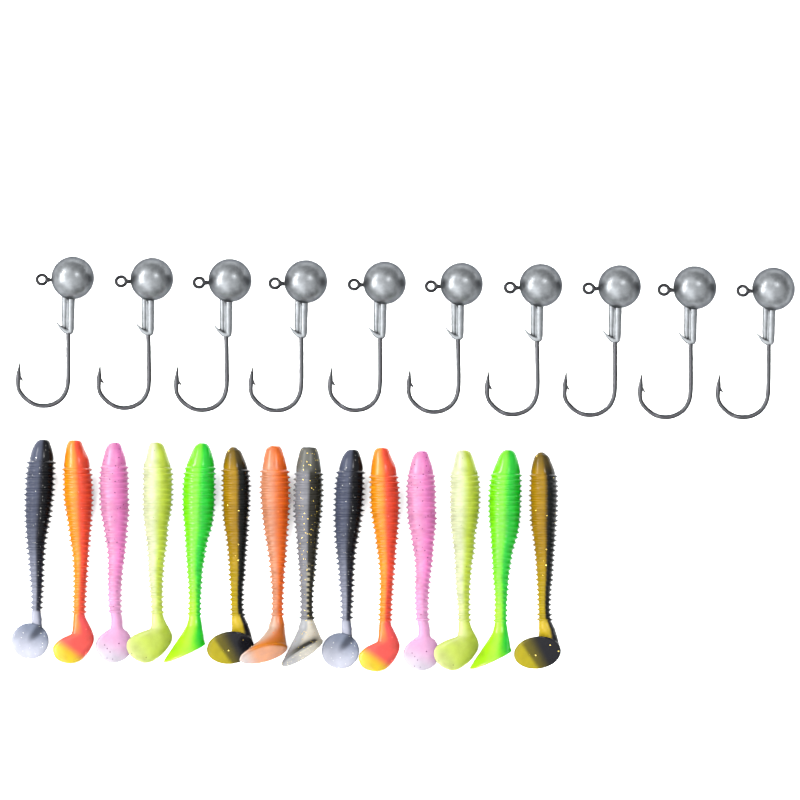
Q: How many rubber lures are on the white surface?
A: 14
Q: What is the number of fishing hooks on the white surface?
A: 10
